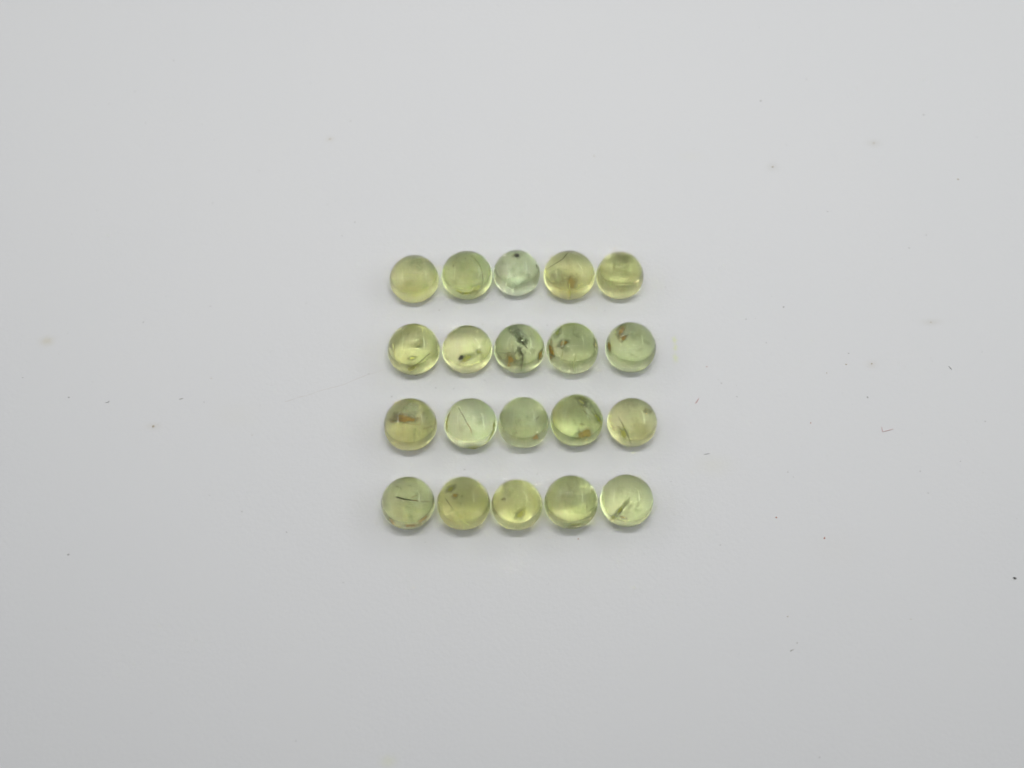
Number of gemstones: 20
